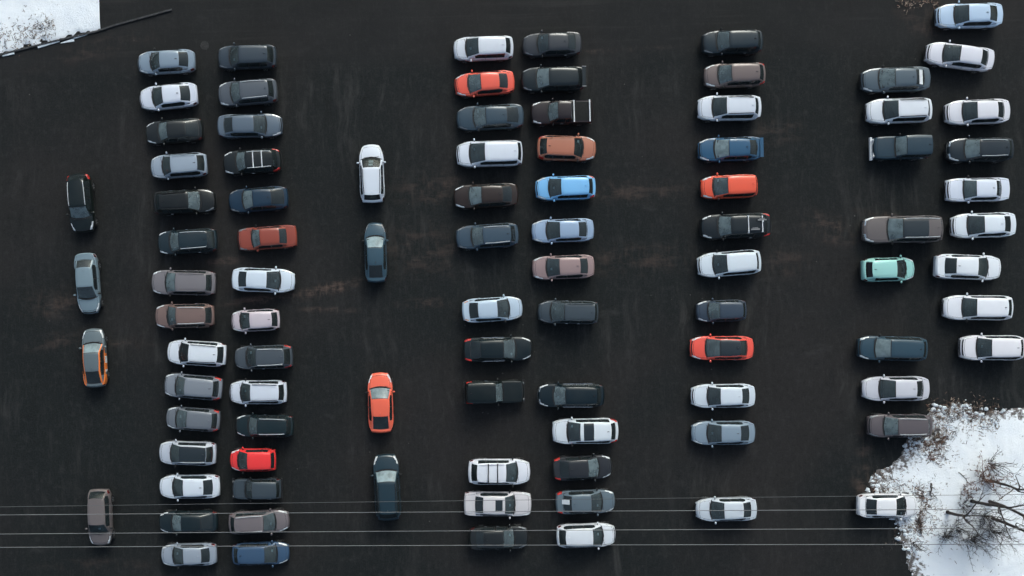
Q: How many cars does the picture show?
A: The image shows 93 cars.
